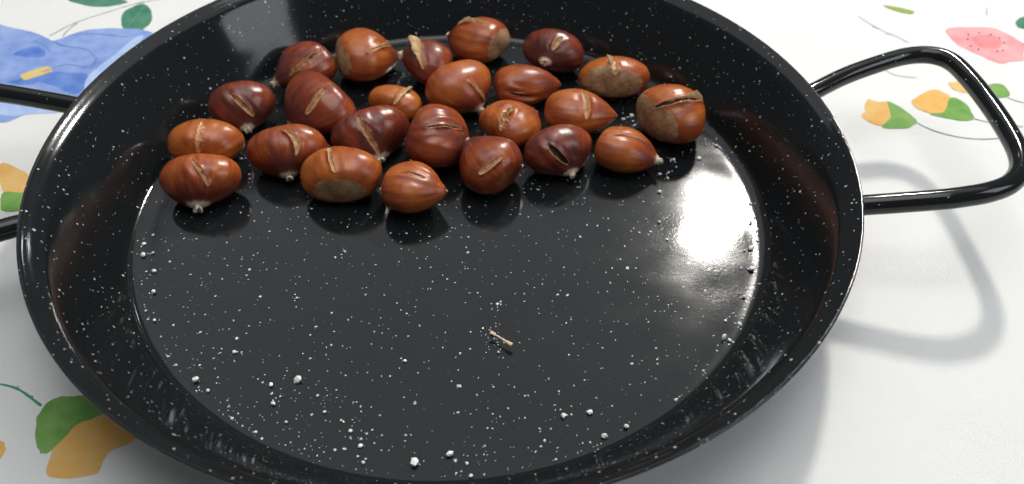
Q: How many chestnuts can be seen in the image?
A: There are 24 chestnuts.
